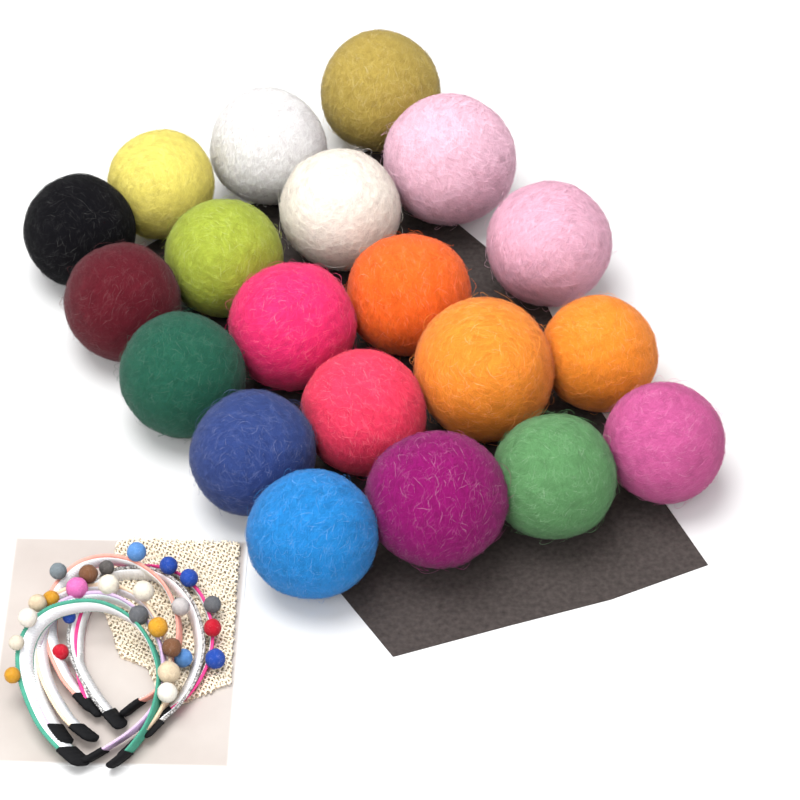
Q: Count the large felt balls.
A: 20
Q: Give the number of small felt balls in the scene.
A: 26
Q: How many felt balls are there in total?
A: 46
